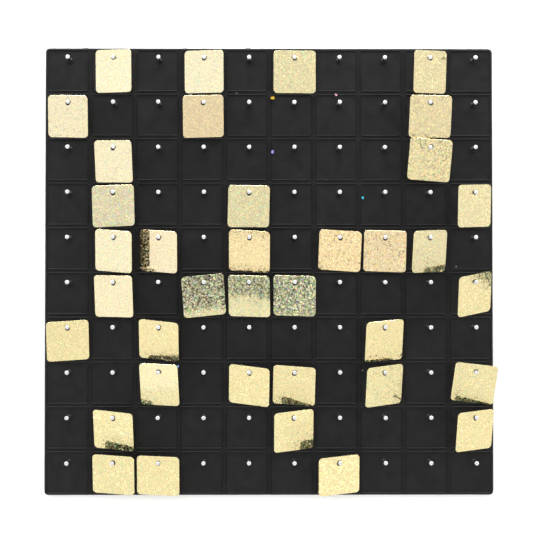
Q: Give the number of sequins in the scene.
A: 37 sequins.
